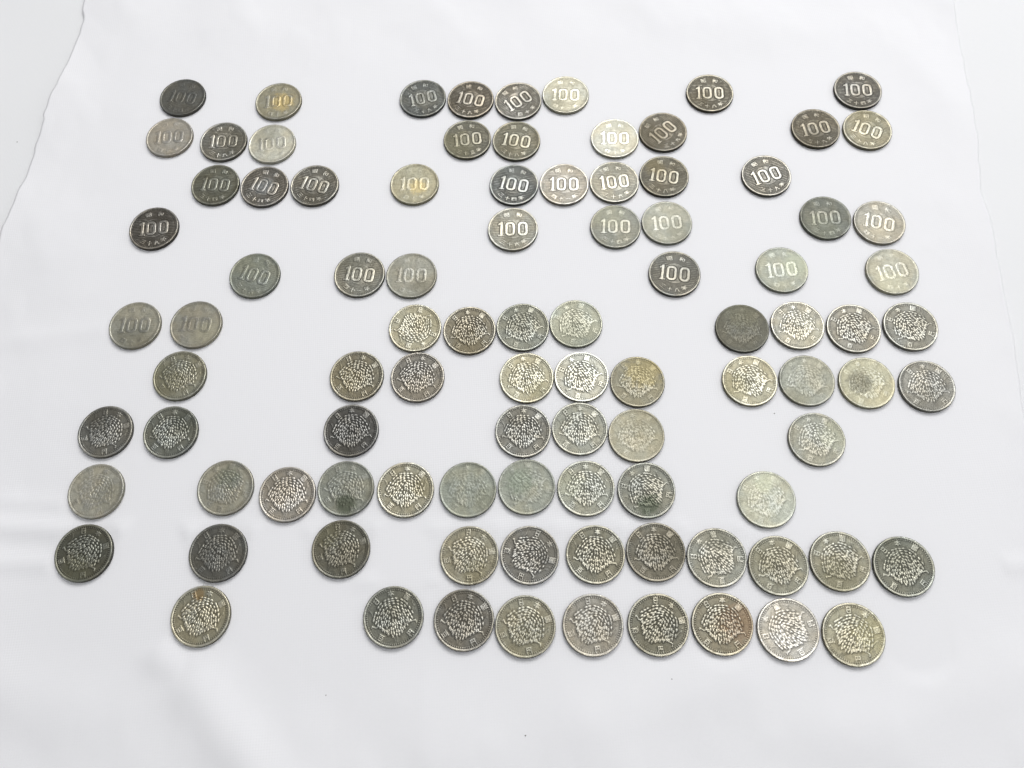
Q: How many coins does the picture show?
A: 95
